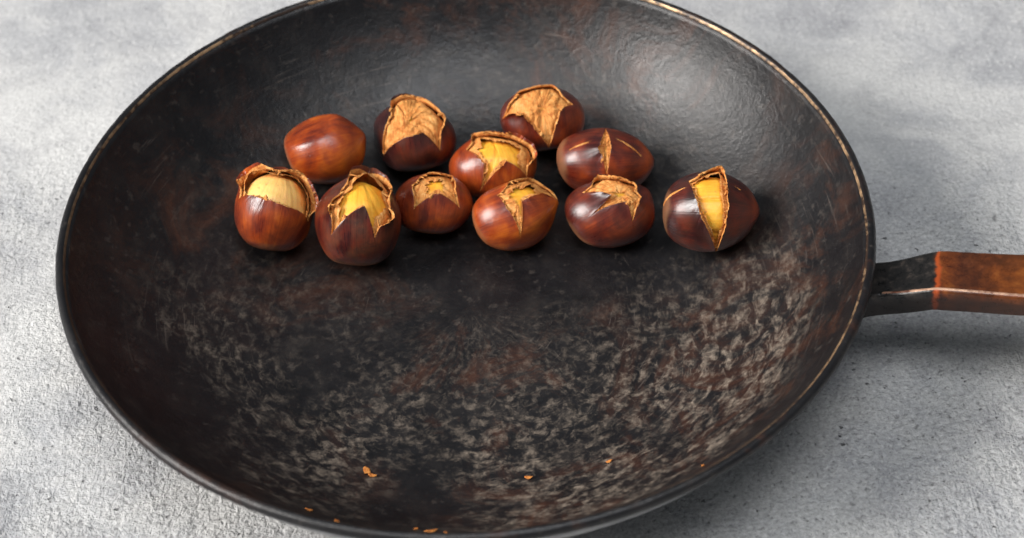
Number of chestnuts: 11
